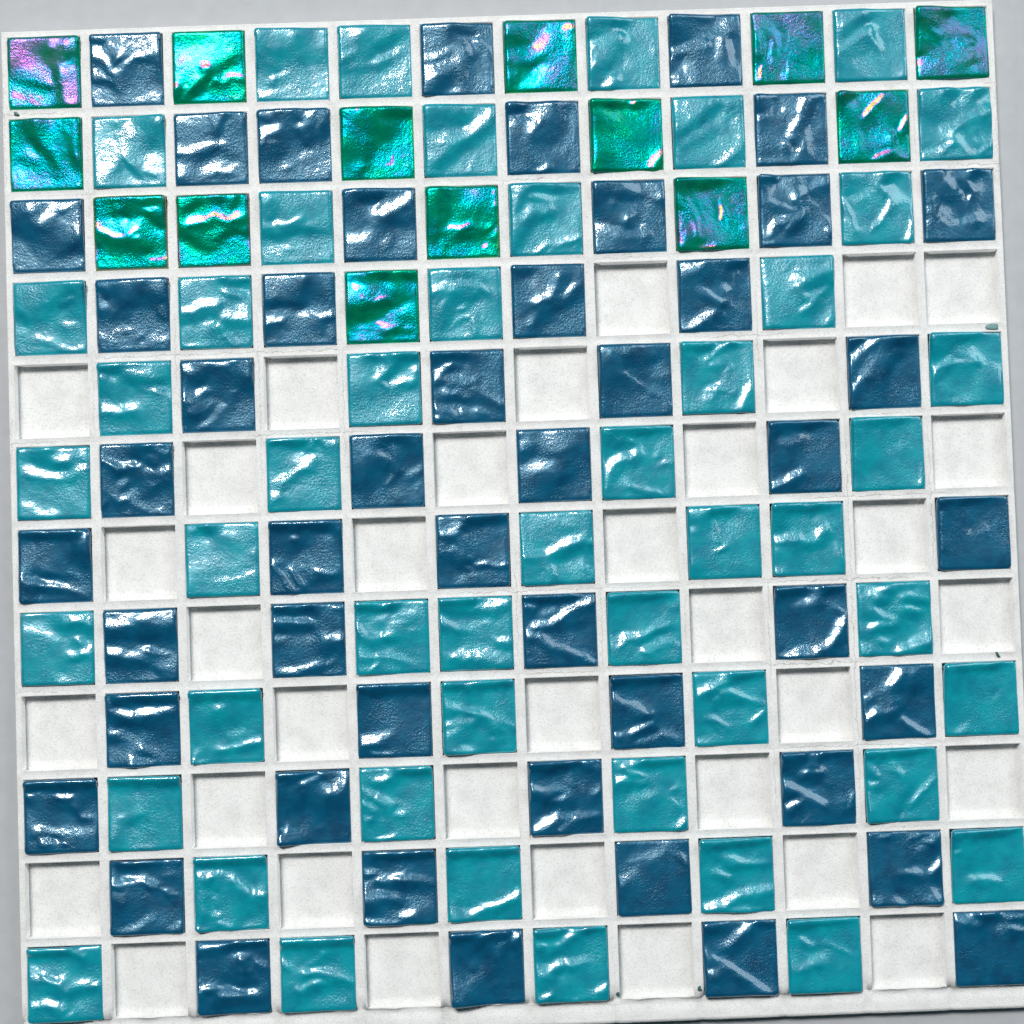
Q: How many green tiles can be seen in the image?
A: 14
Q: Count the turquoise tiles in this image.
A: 48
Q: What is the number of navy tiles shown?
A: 48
